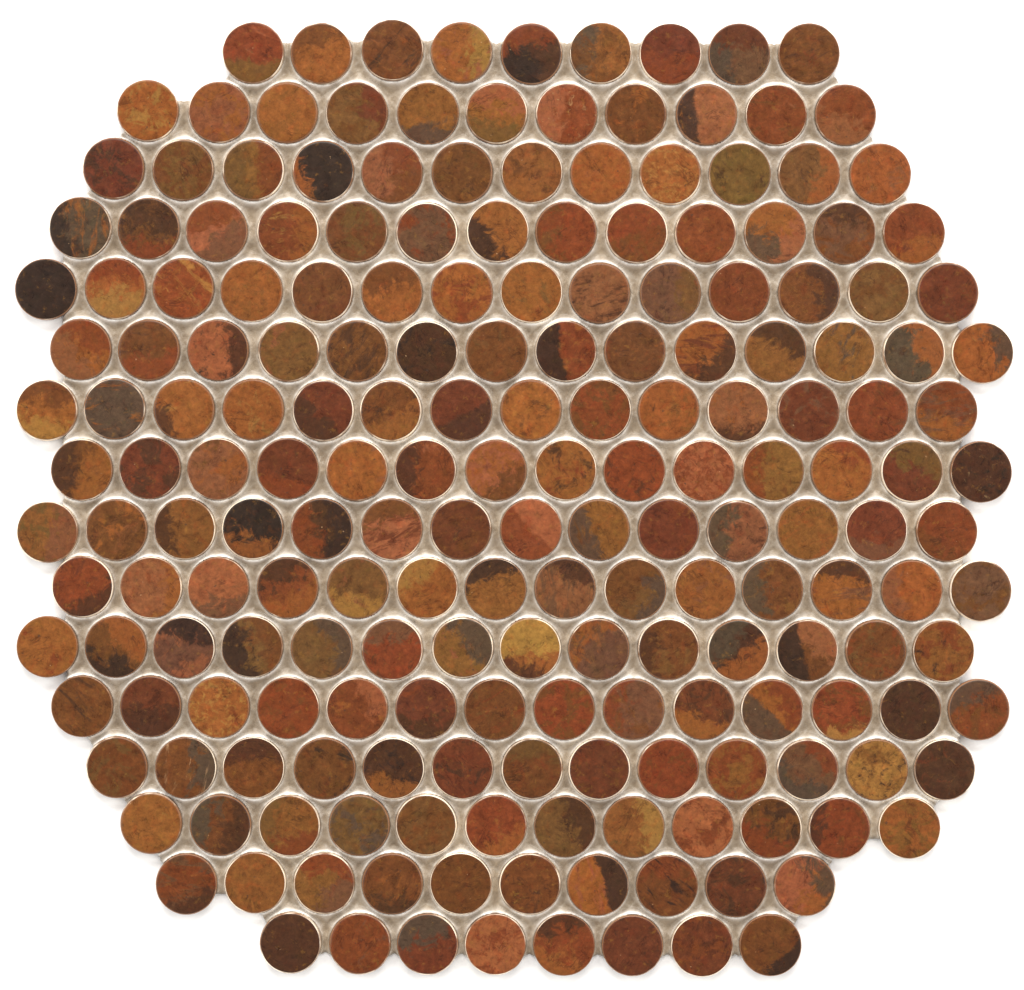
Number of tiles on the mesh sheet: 200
